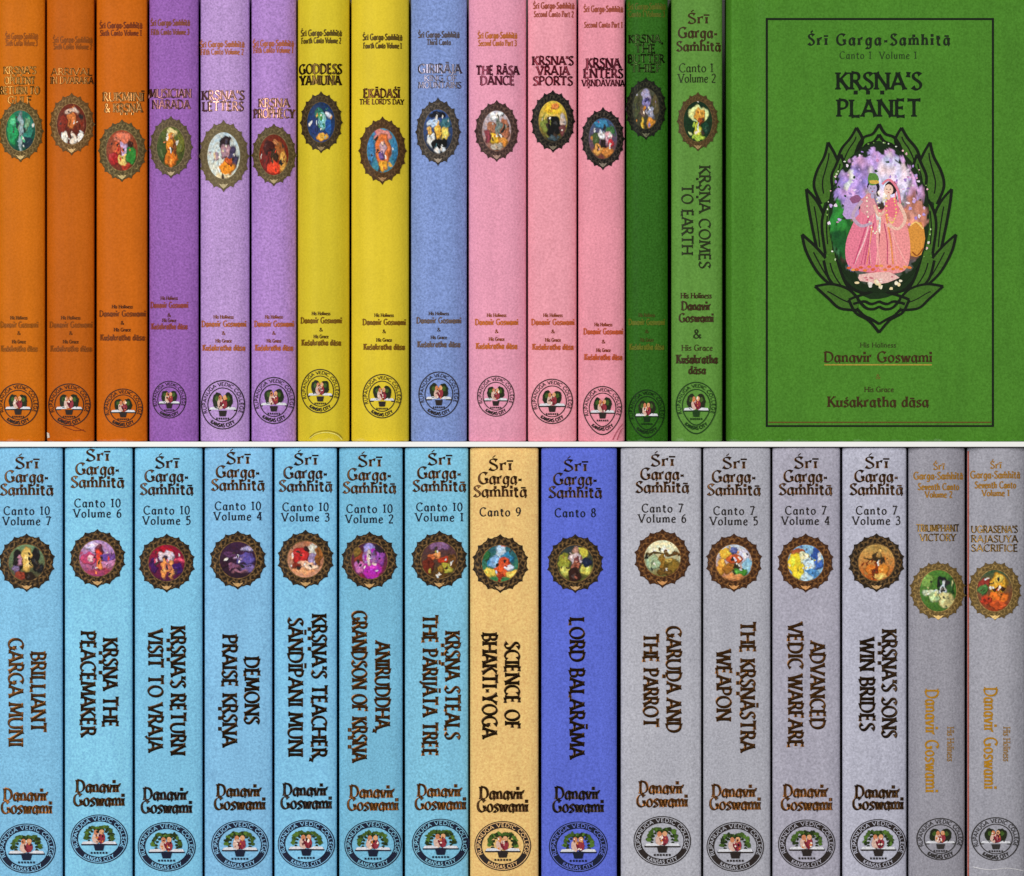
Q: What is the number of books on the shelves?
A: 30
